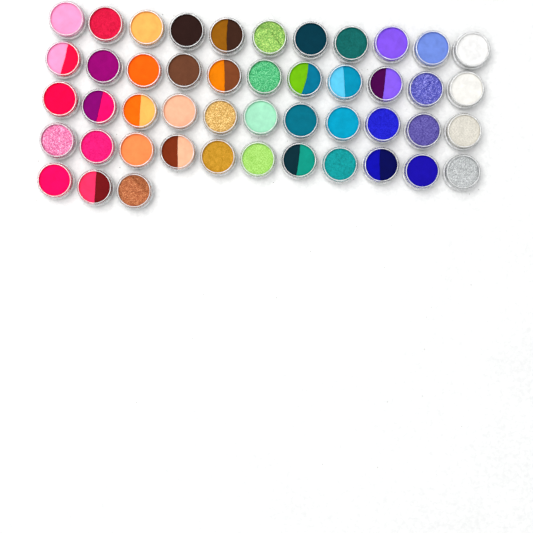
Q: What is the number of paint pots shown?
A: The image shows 47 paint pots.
